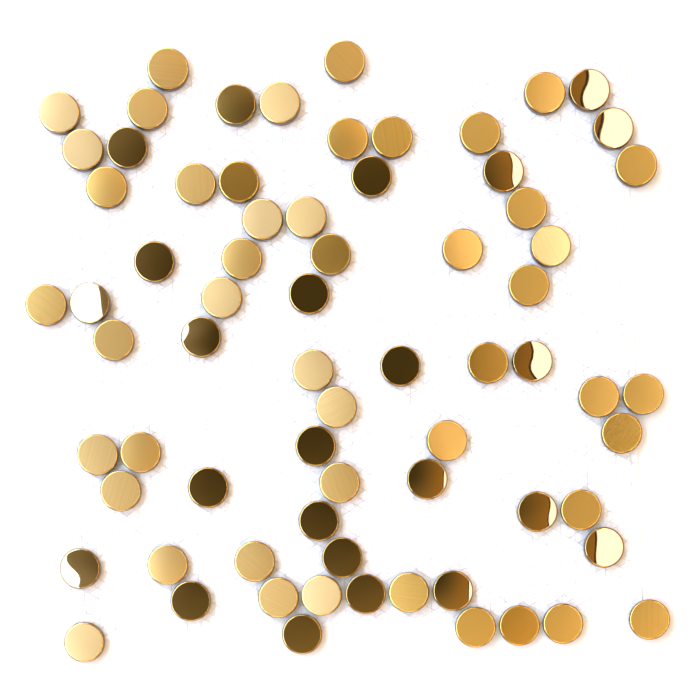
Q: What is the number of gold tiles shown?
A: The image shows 47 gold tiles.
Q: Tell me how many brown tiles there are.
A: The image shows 24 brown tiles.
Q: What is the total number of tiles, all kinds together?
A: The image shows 71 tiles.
